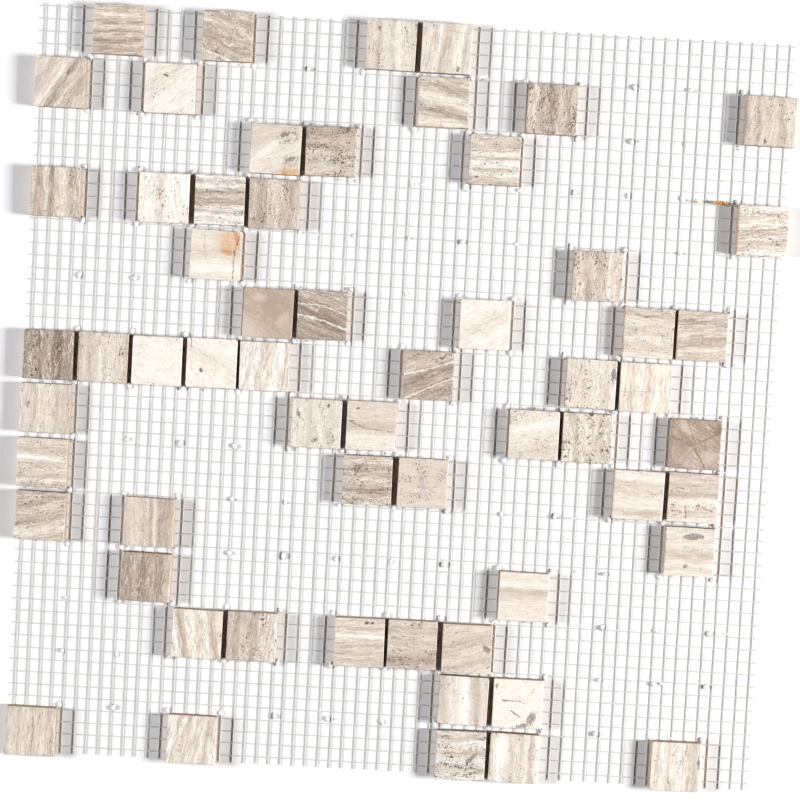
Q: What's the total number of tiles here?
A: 60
